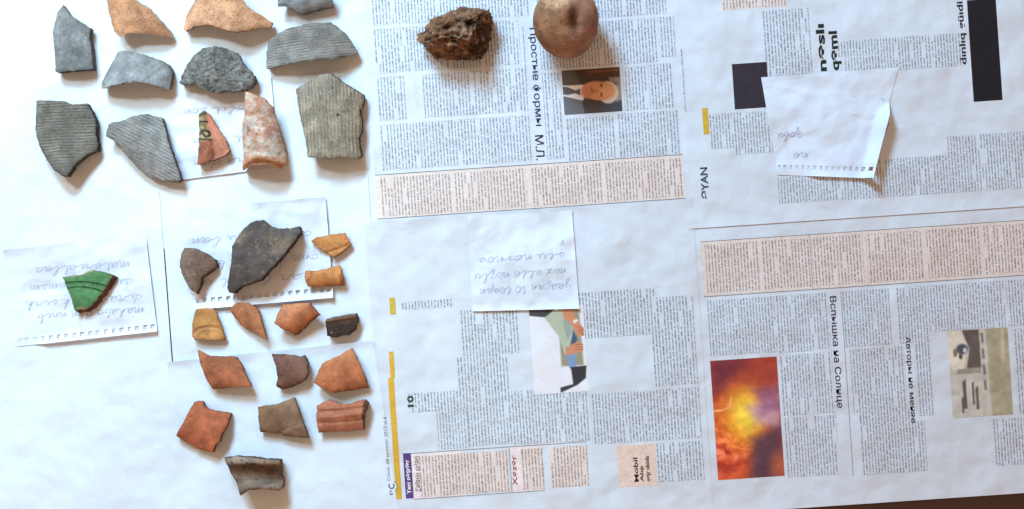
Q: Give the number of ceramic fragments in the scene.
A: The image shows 28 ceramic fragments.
